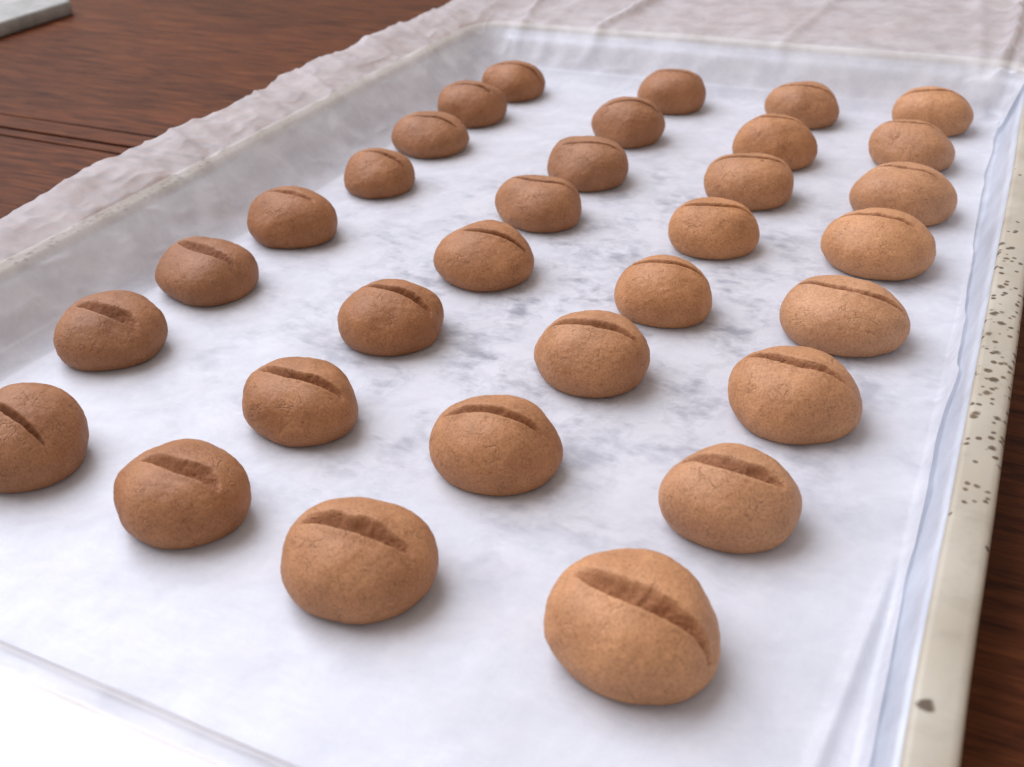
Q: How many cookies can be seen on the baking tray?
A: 32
